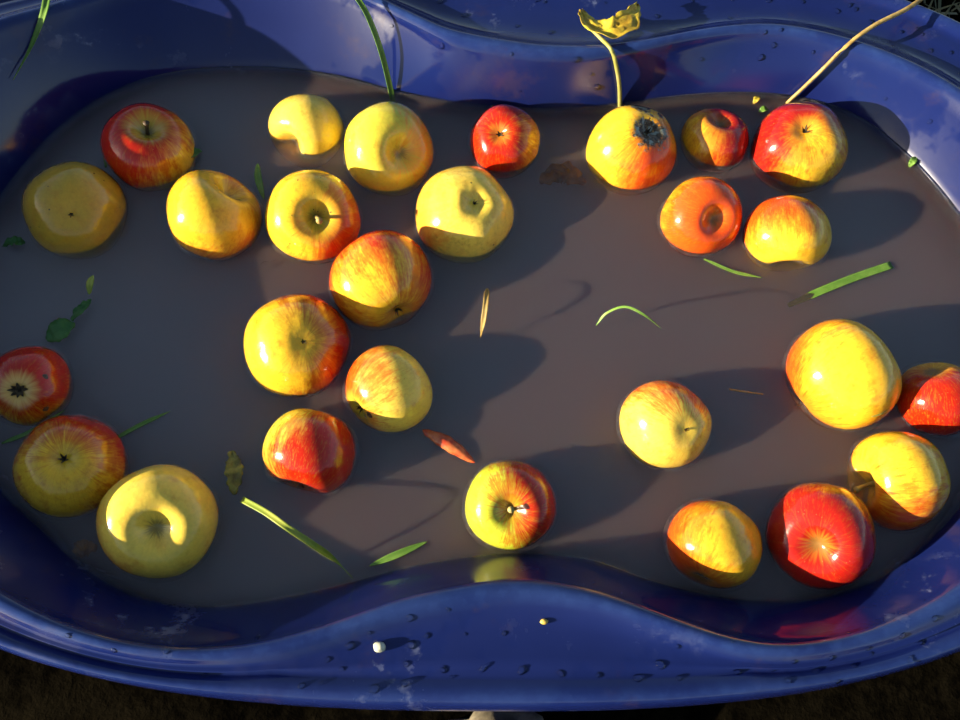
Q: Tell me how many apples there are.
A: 27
